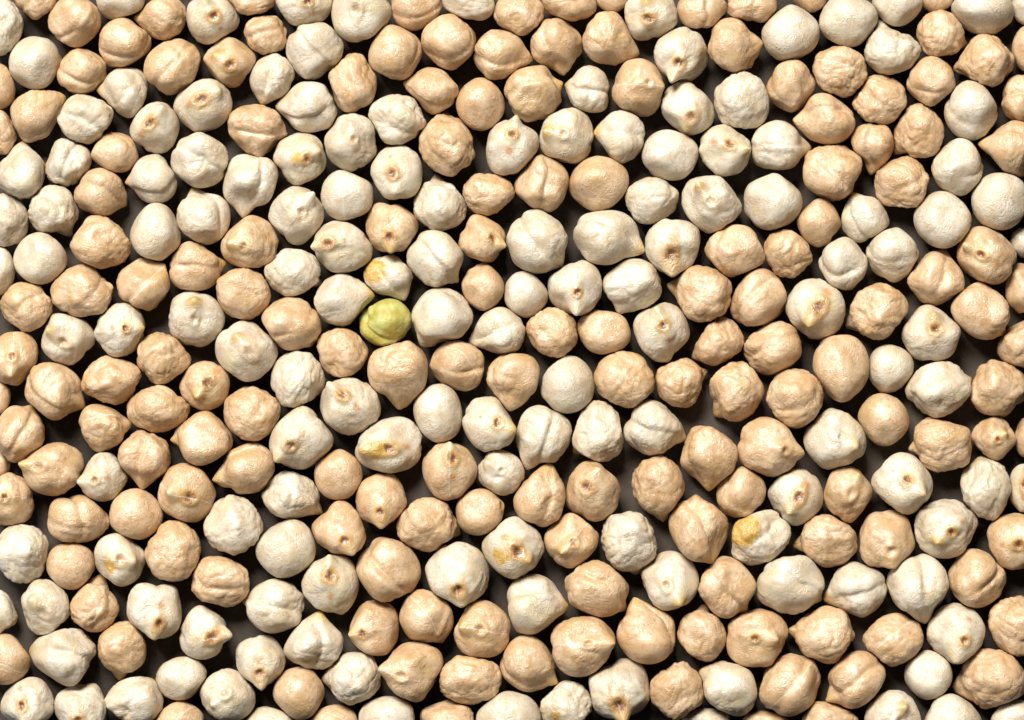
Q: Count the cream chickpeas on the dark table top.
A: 141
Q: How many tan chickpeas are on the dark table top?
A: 162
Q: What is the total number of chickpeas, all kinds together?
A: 303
